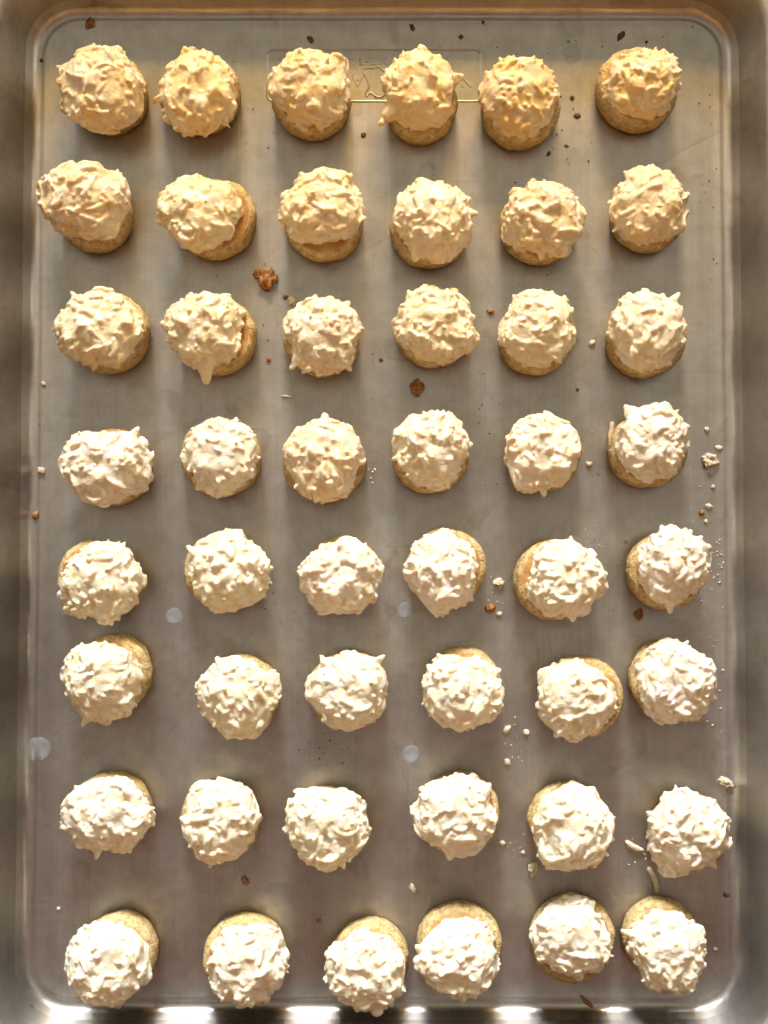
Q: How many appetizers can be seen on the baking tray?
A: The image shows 48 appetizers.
